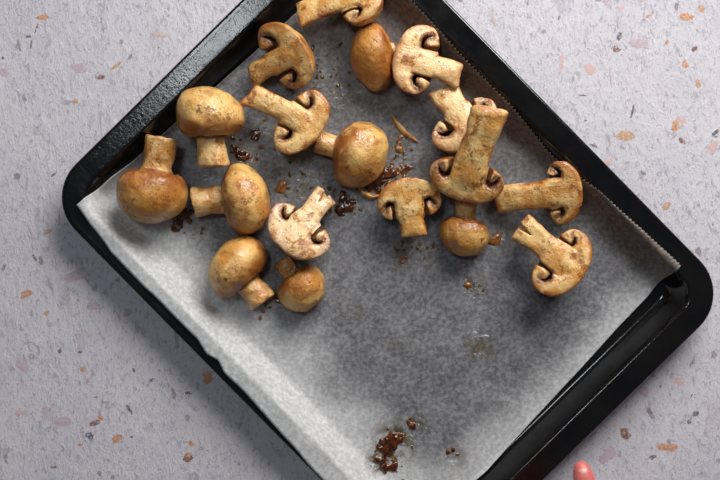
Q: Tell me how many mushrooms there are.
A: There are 18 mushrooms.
